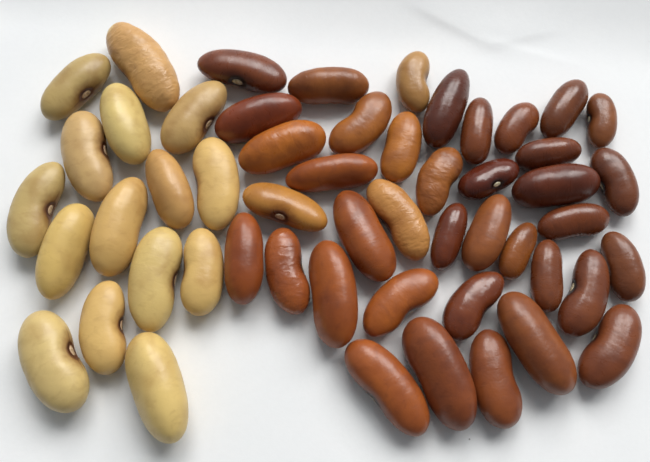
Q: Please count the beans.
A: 53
